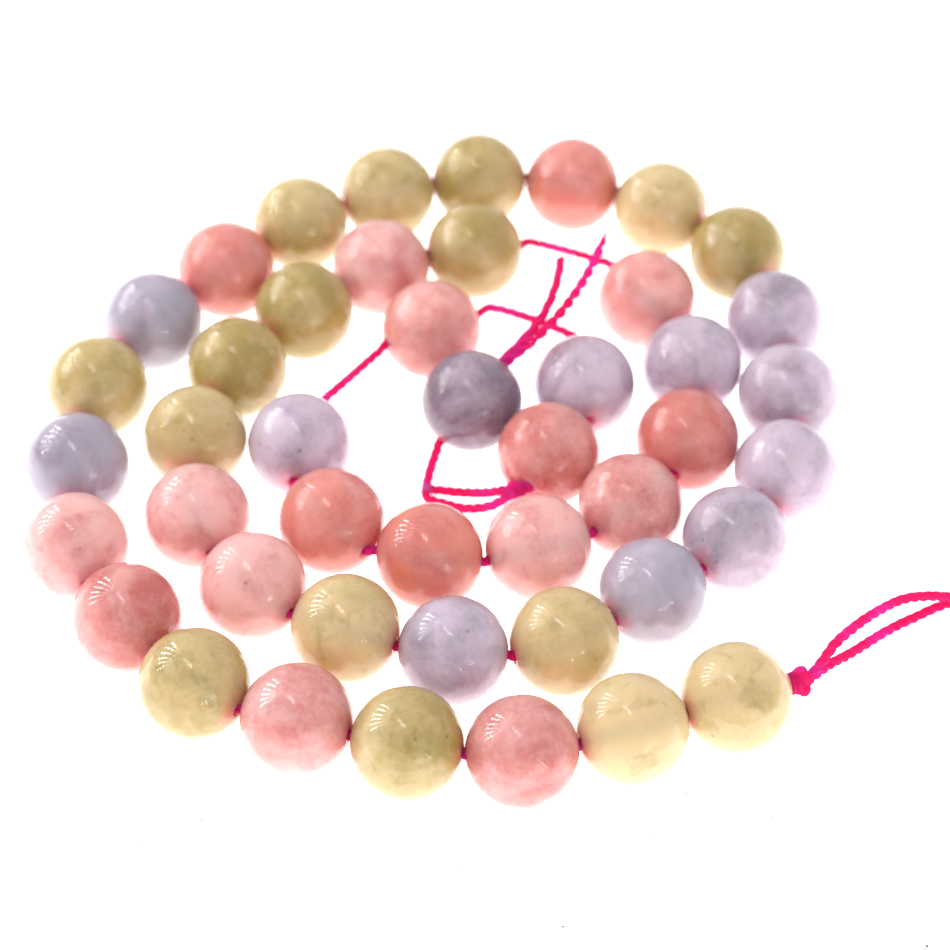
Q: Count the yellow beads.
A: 16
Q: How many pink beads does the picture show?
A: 17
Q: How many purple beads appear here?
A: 12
